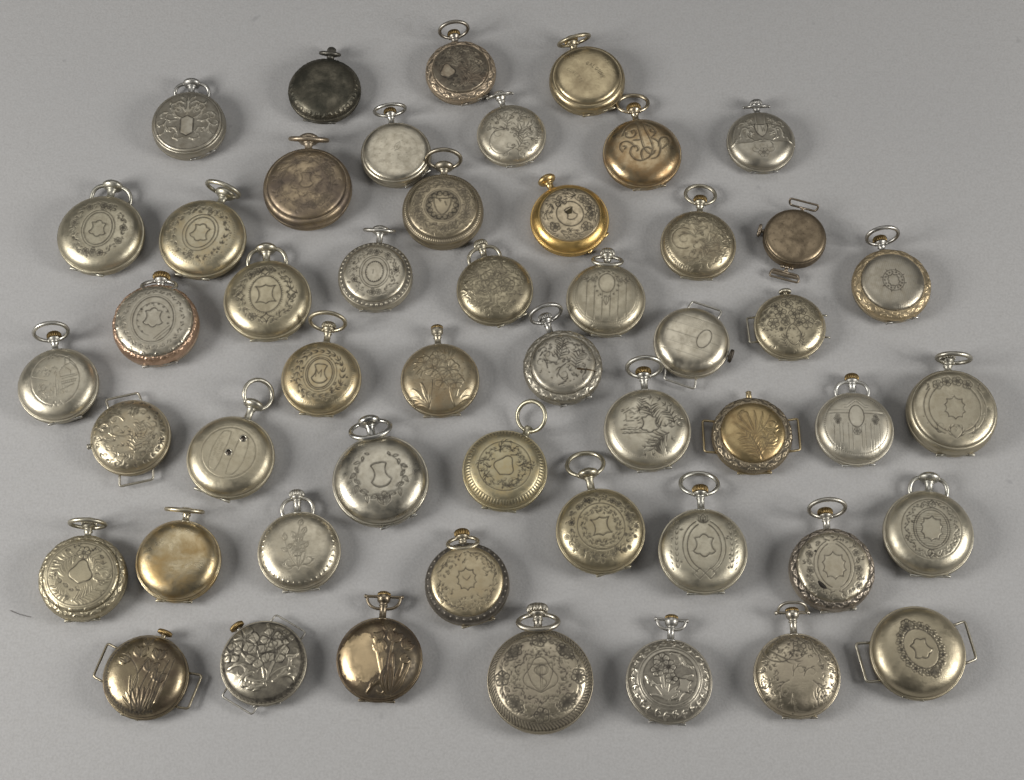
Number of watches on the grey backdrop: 50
